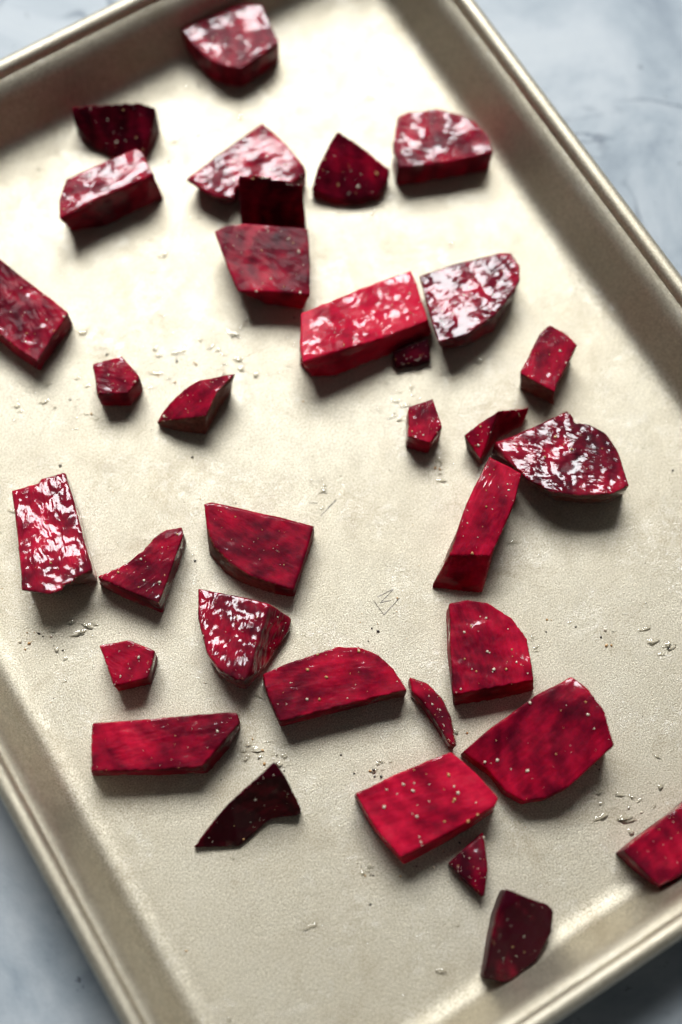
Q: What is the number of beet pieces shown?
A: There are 34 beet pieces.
